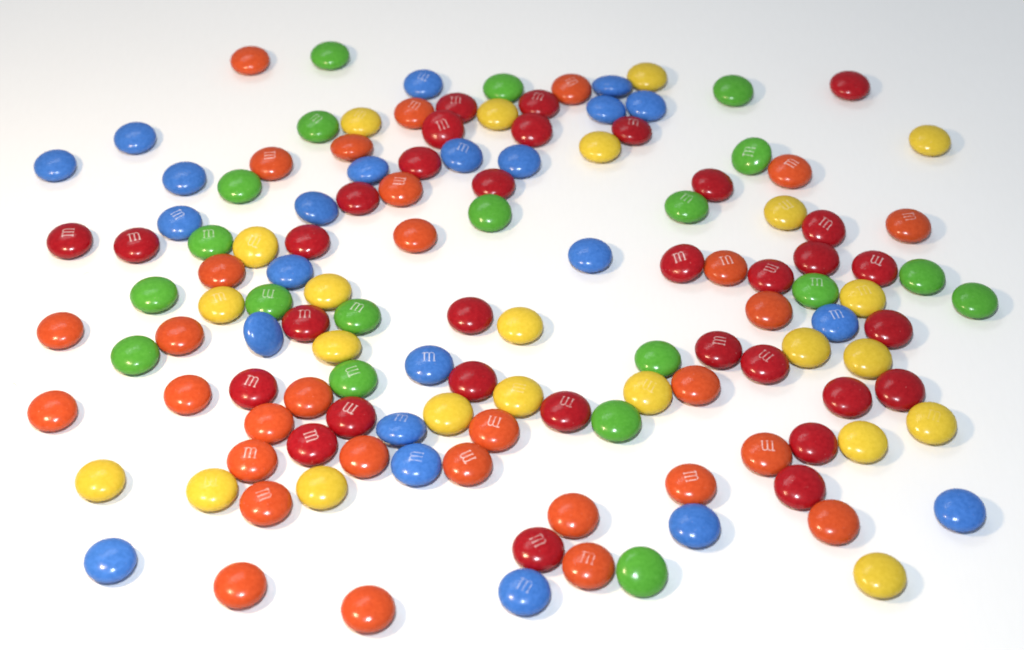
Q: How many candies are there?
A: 130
